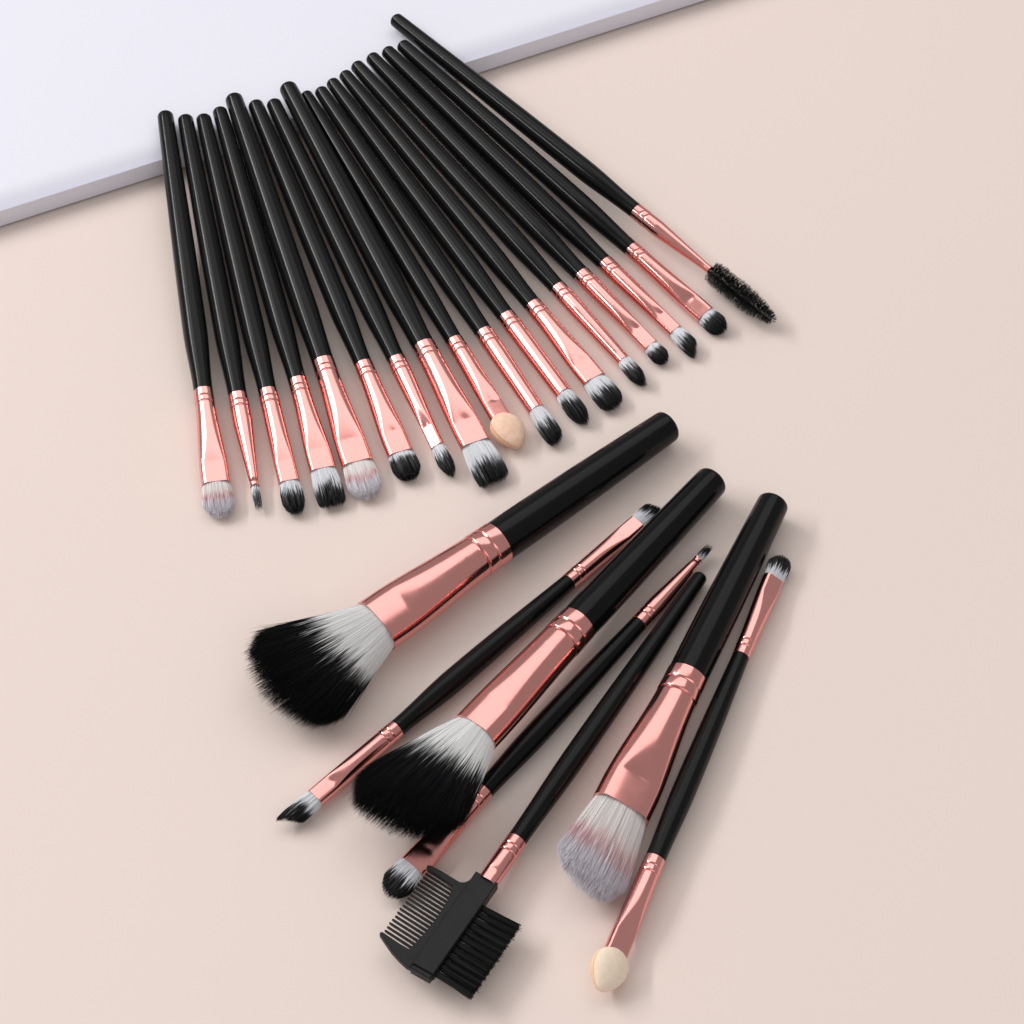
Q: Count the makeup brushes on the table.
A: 24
